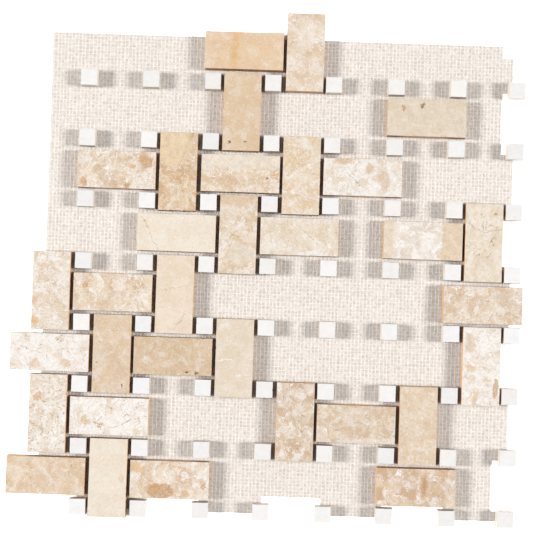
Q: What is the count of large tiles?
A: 32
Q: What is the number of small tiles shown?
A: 64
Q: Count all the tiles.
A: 96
